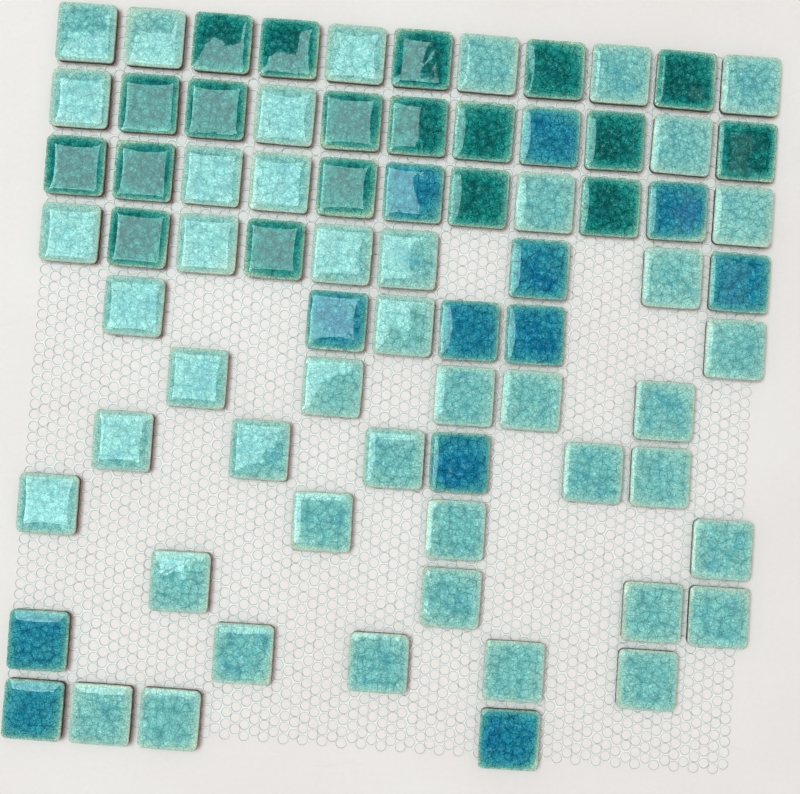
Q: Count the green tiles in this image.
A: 19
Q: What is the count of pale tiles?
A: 45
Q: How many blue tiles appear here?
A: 12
